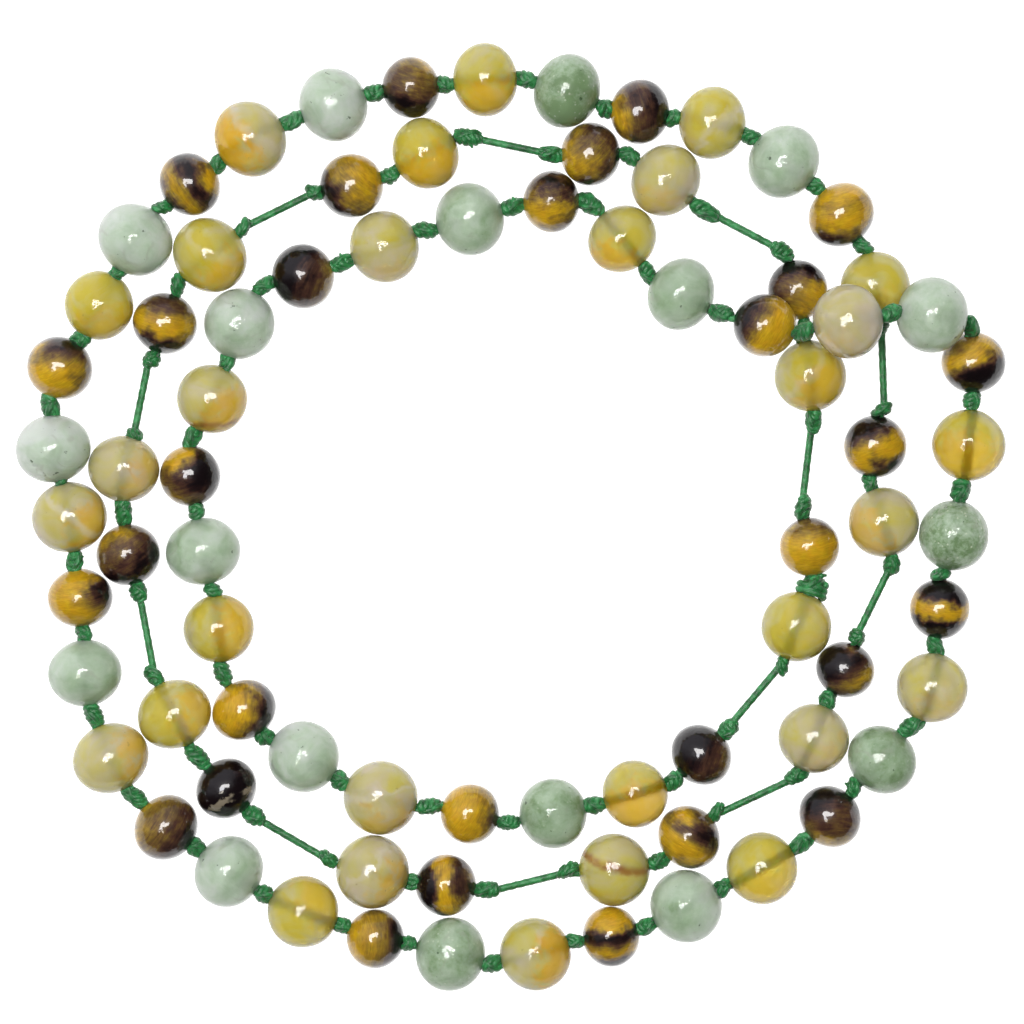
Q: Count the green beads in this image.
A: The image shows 18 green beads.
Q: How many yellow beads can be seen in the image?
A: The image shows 30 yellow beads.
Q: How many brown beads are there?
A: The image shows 30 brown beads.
